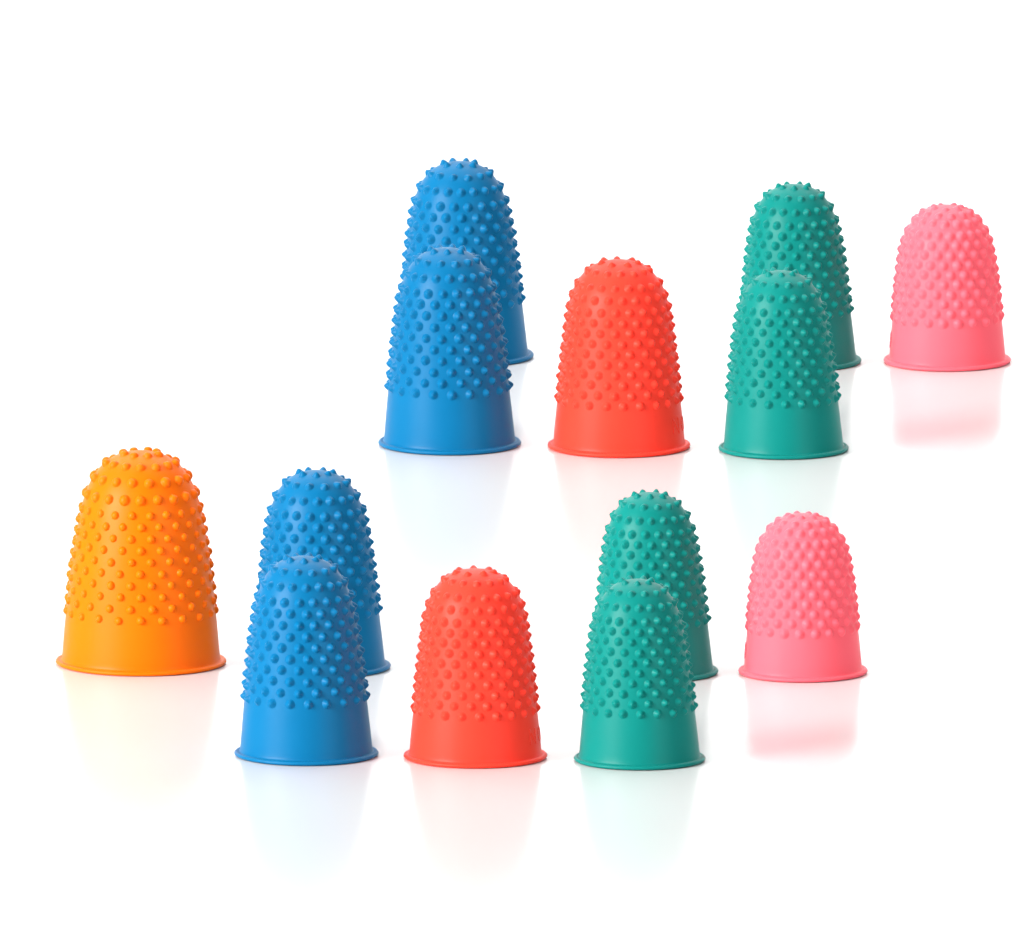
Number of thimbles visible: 13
